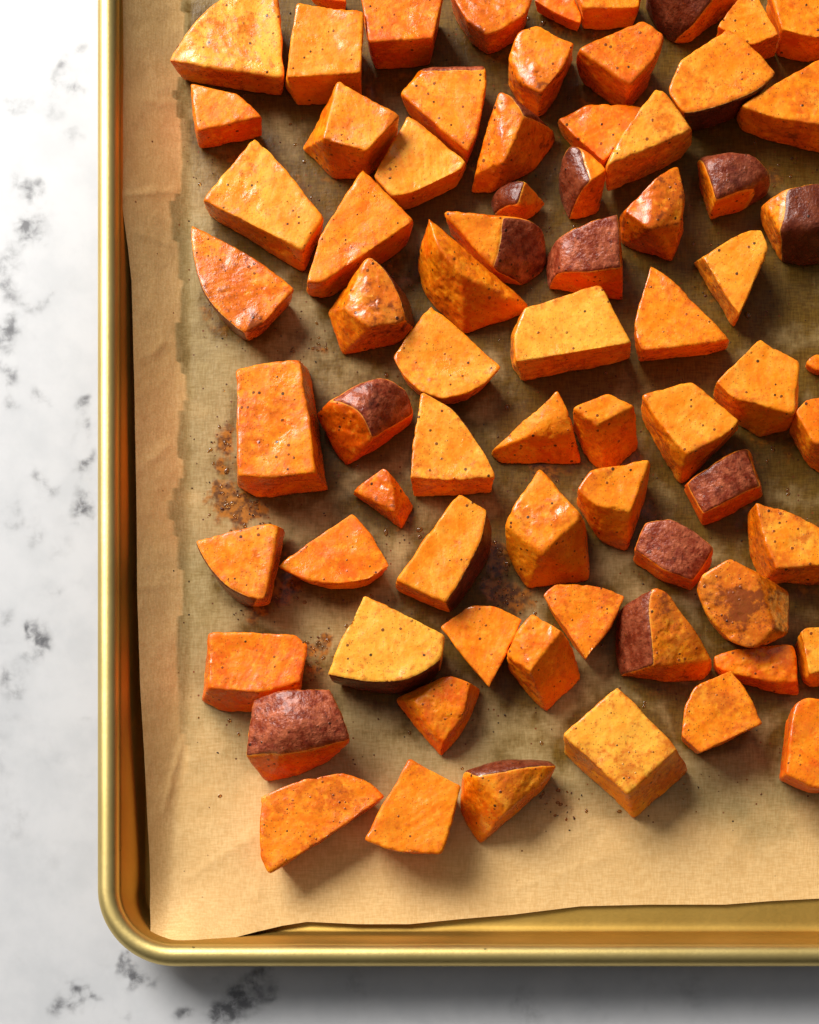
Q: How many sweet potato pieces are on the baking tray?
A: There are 72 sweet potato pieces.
